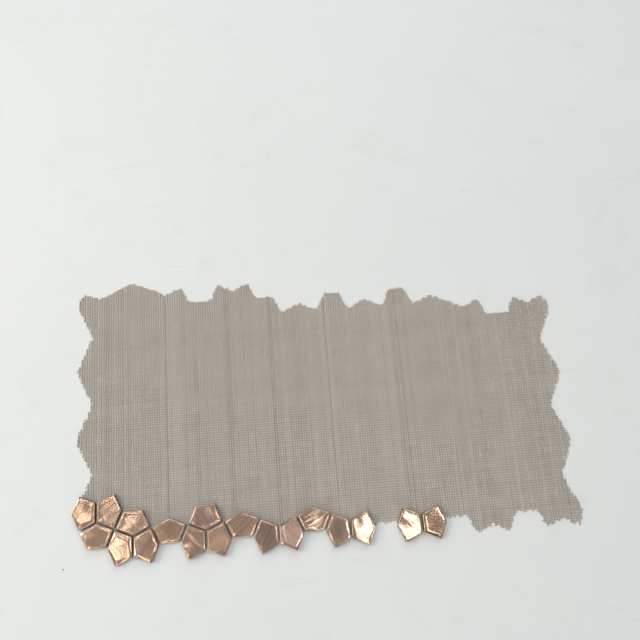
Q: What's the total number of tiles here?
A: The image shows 18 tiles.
